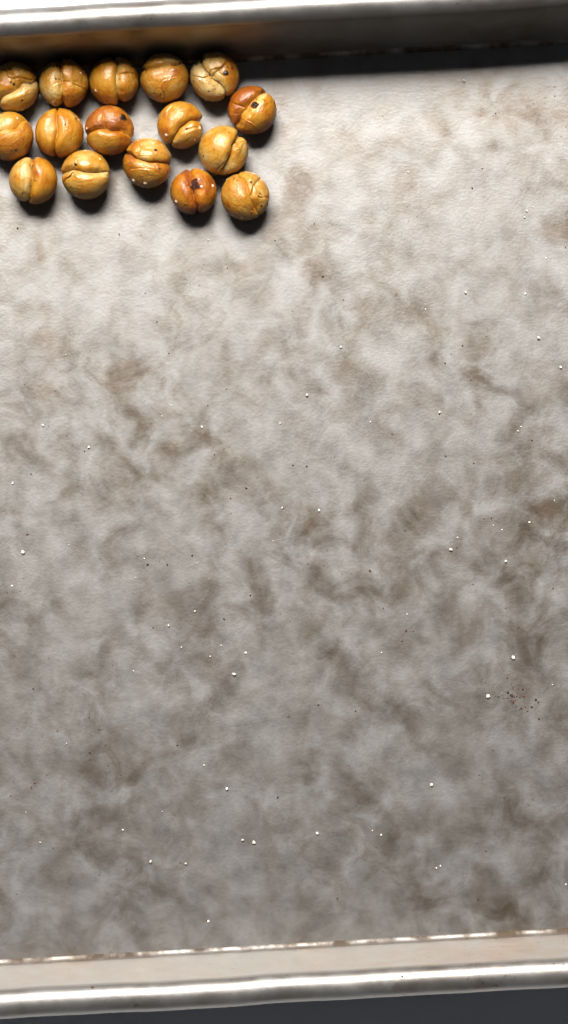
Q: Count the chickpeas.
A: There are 16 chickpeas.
